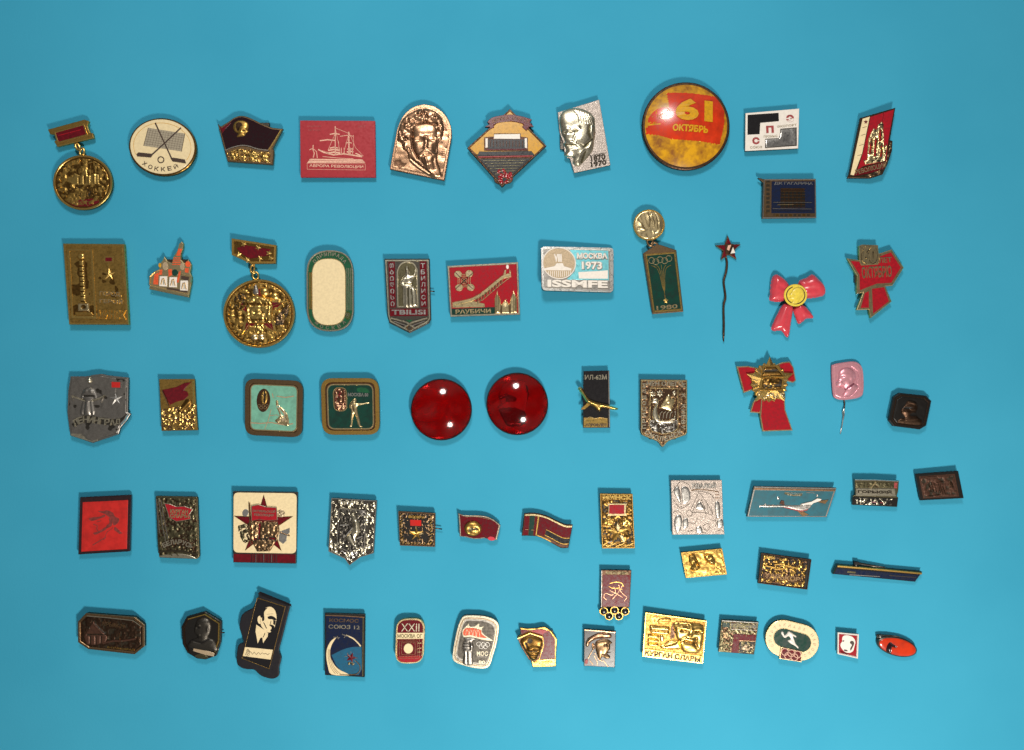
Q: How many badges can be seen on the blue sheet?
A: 62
